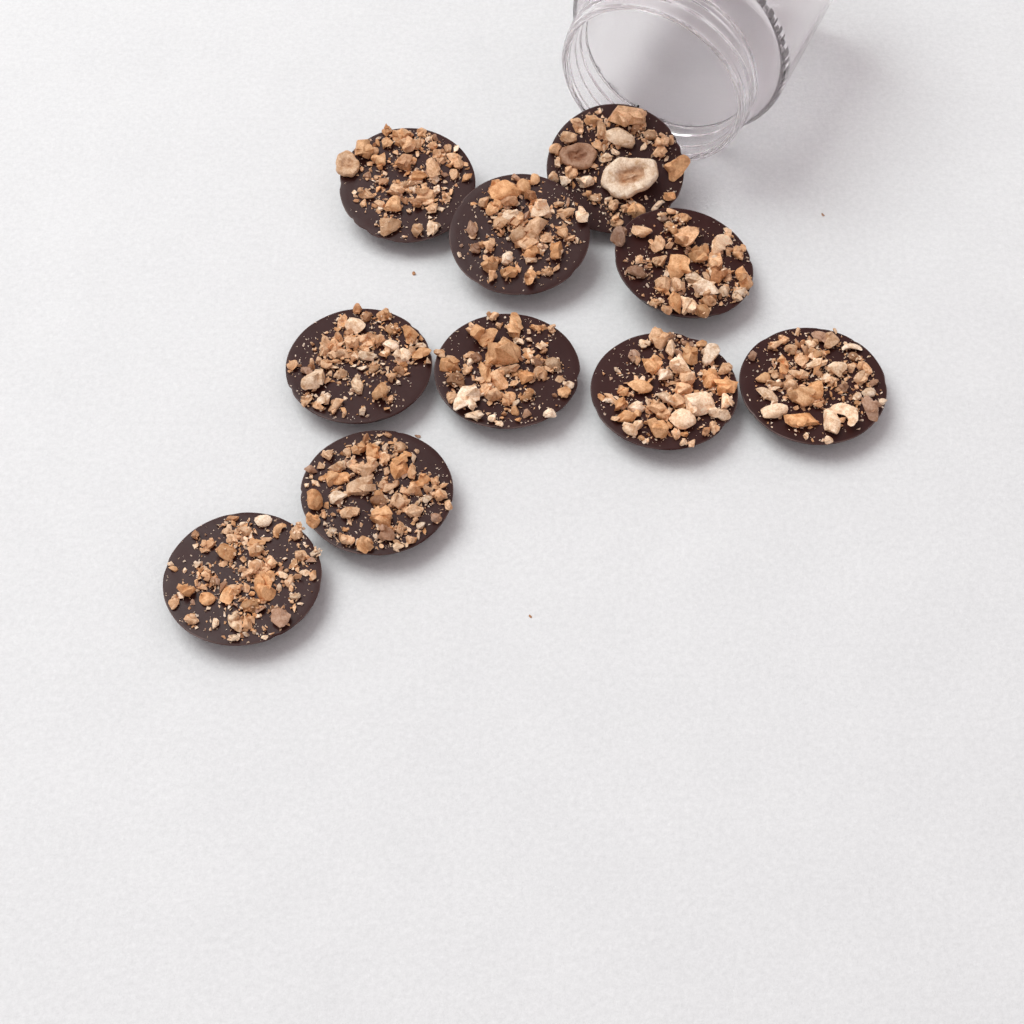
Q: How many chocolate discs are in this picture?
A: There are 10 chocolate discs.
